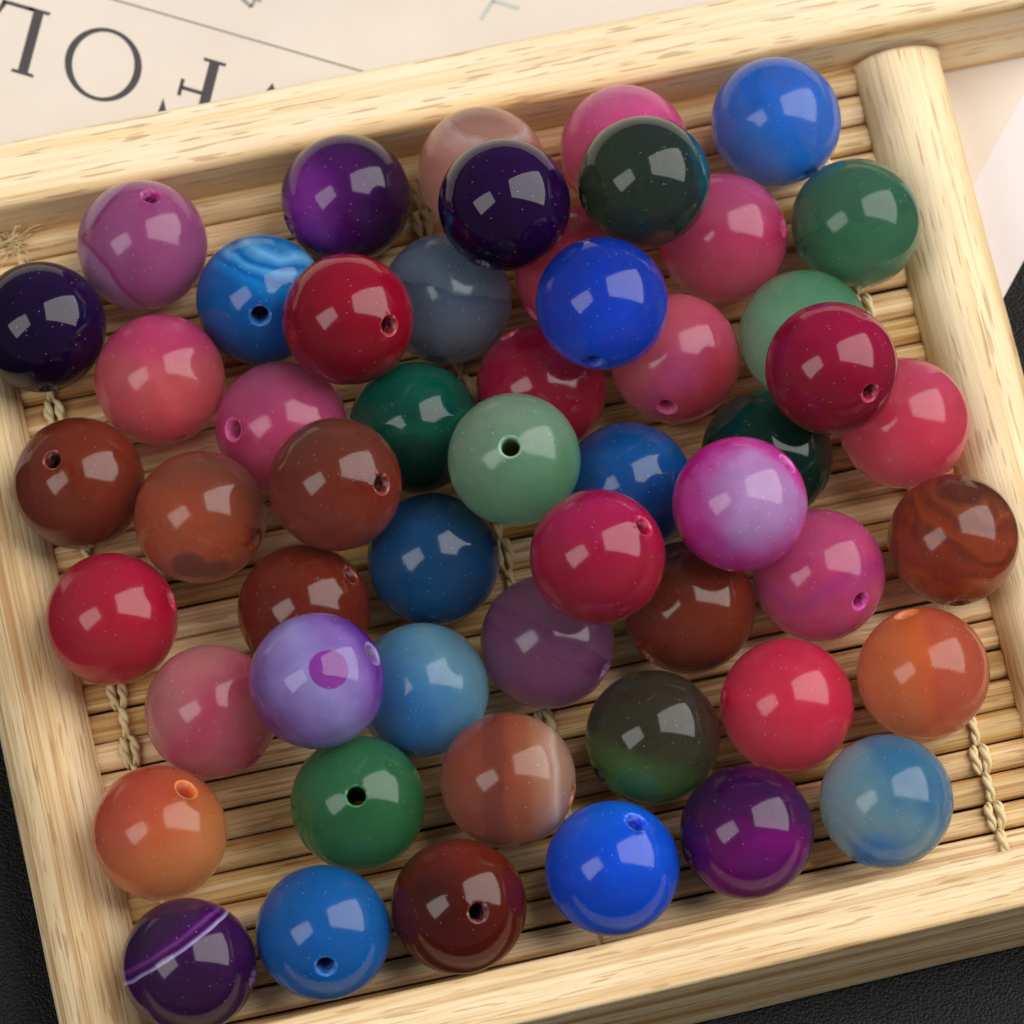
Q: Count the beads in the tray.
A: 53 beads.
